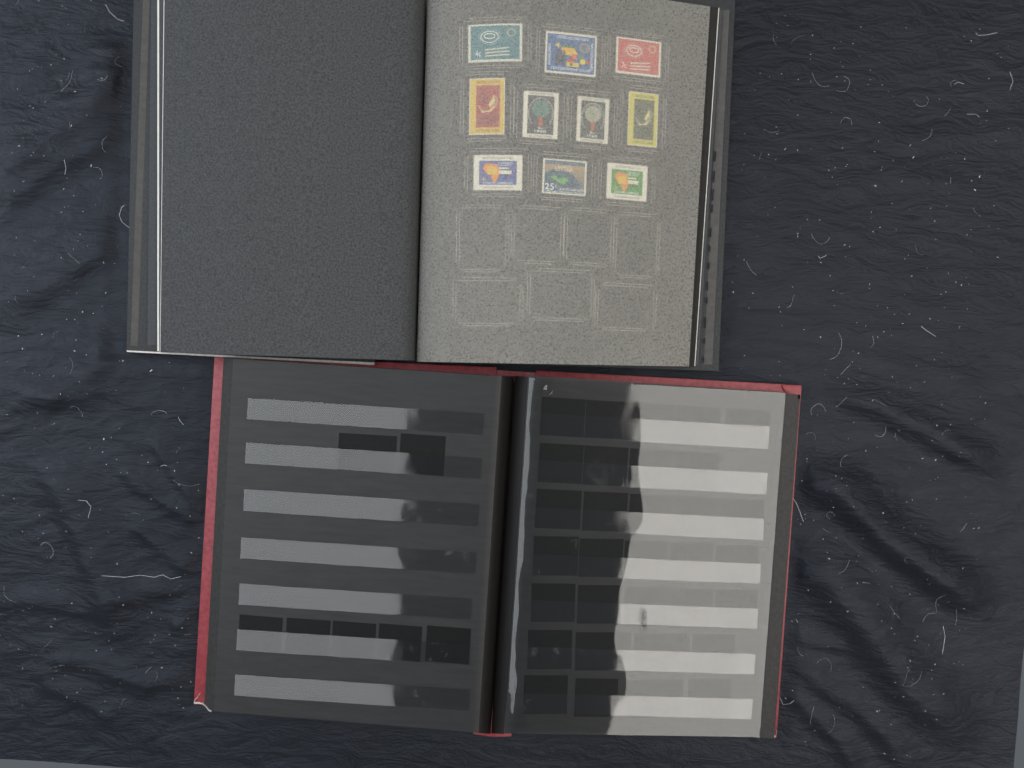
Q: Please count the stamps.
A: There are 10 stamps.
